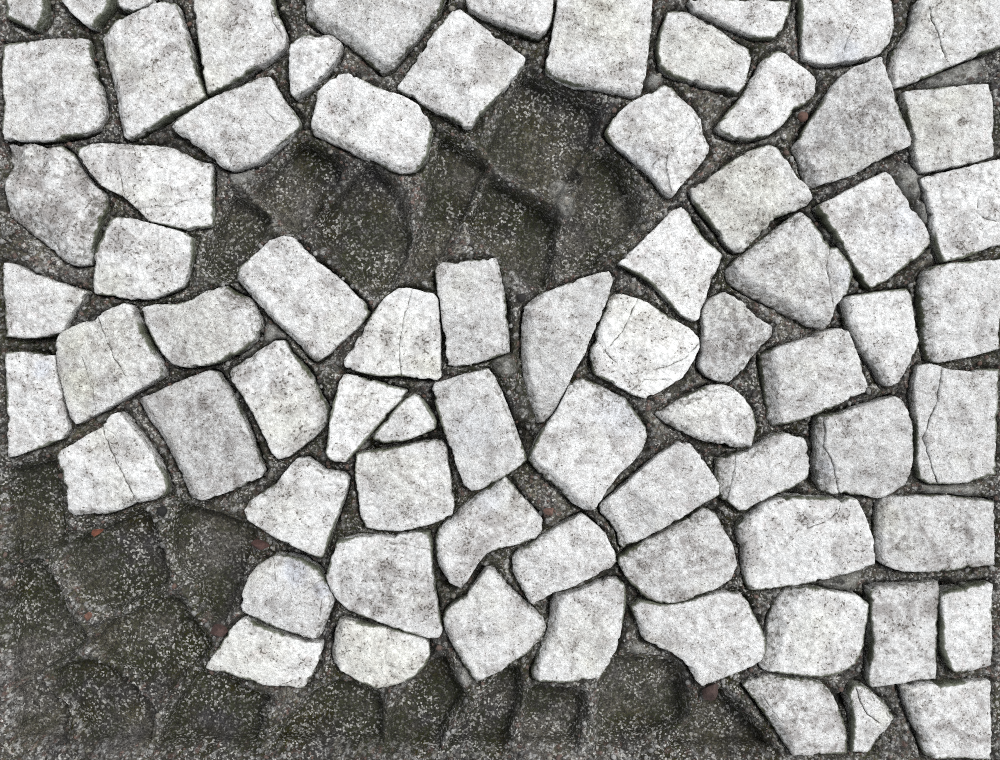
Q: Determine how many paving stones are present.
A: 74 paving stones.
